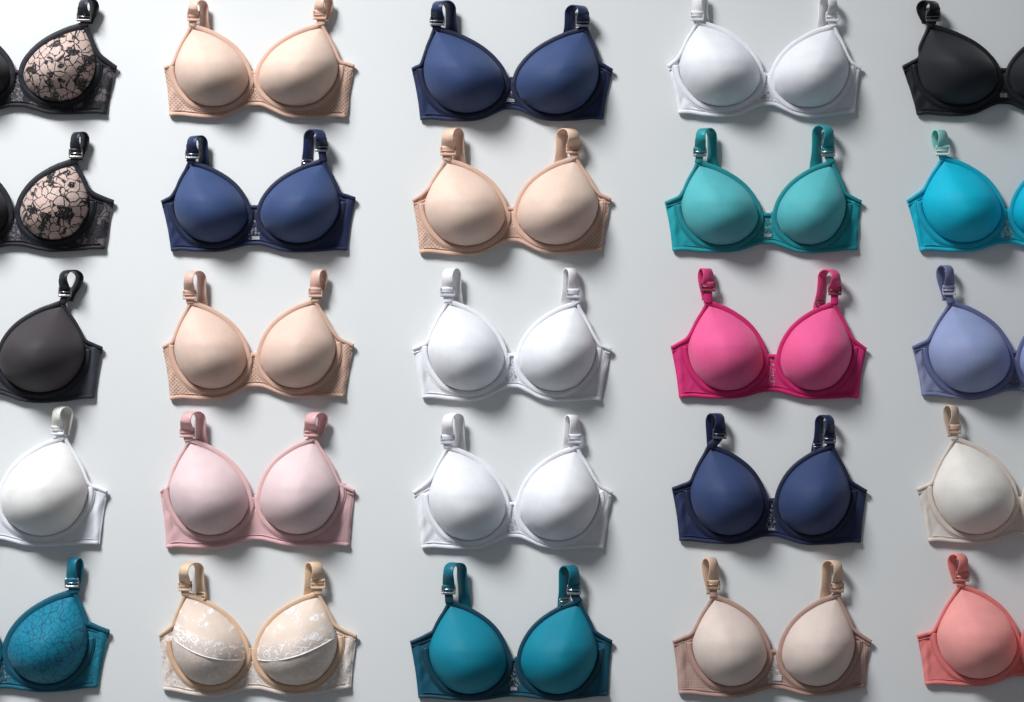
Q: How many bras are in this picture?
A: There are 25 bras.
